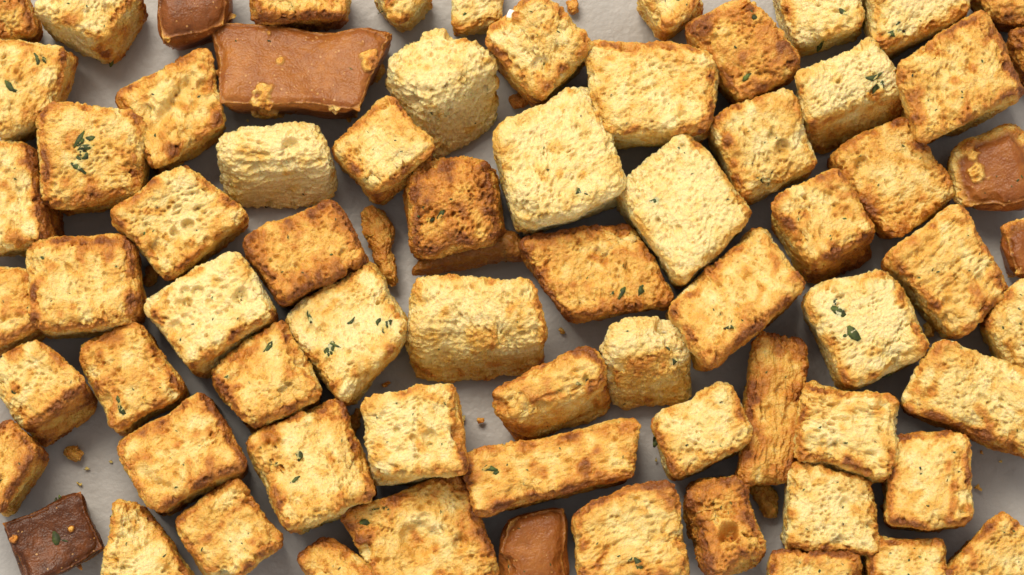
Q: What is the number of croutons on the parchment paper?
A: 71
